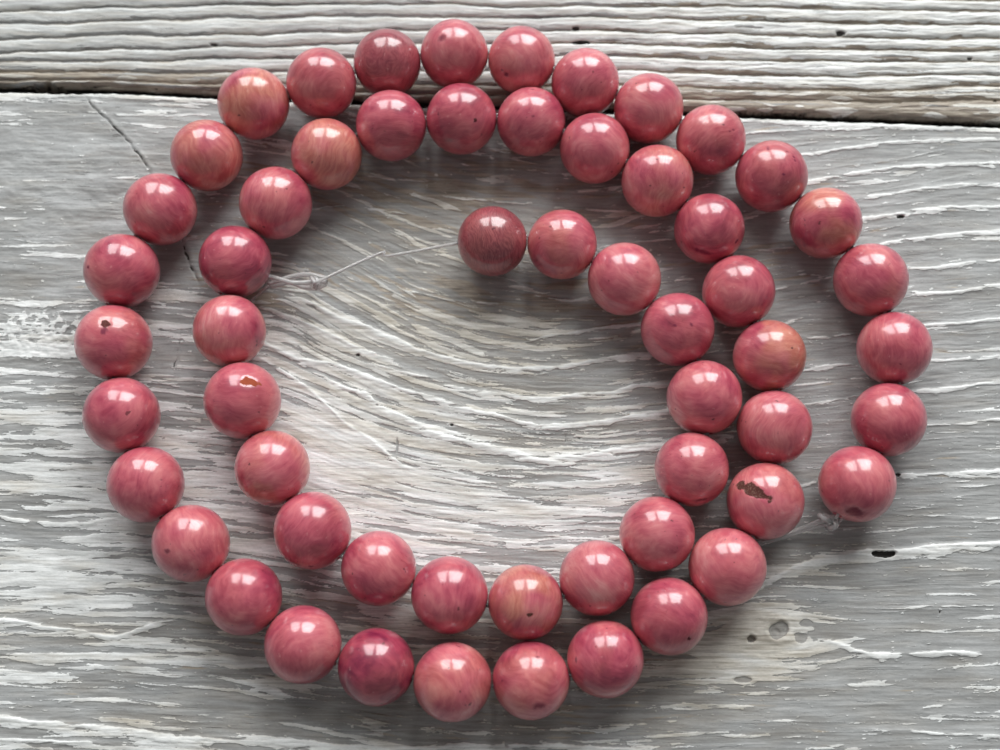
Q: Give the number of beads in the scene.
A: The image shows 57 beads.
